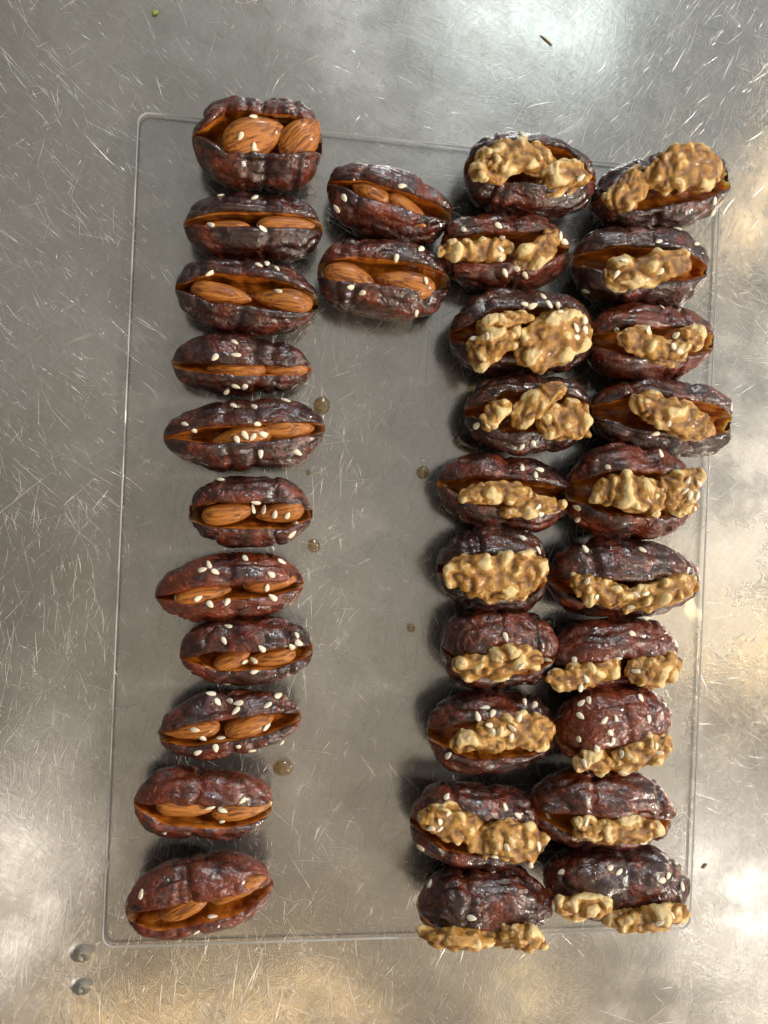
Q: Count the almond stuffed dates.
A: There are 13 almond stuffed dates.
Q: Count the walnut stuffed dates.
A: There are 20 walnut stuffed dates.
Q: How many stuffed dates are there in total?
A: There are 33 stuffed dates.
